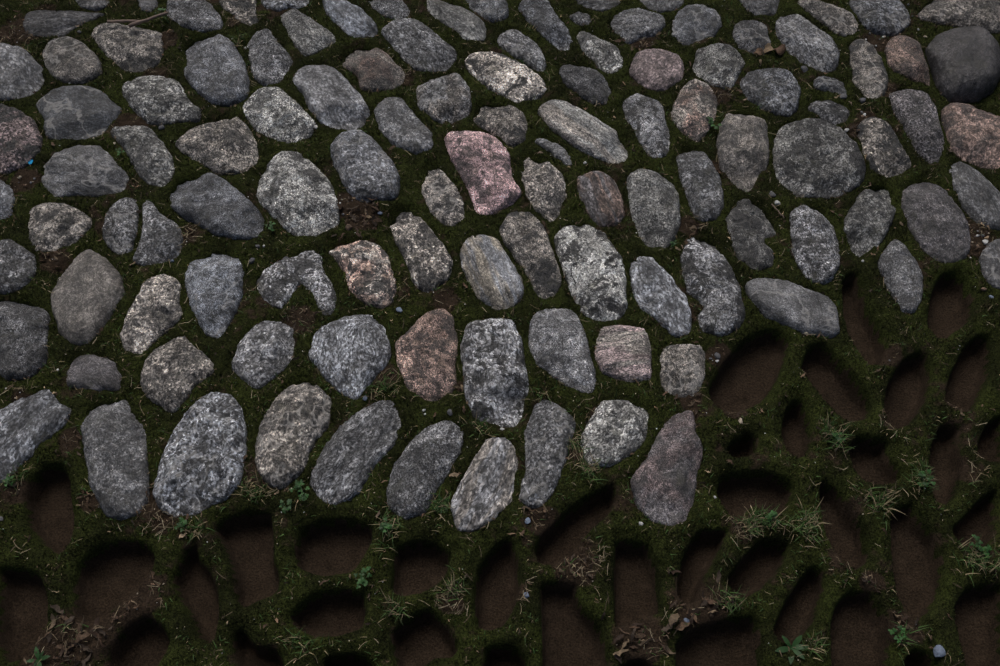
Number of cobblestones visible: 115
